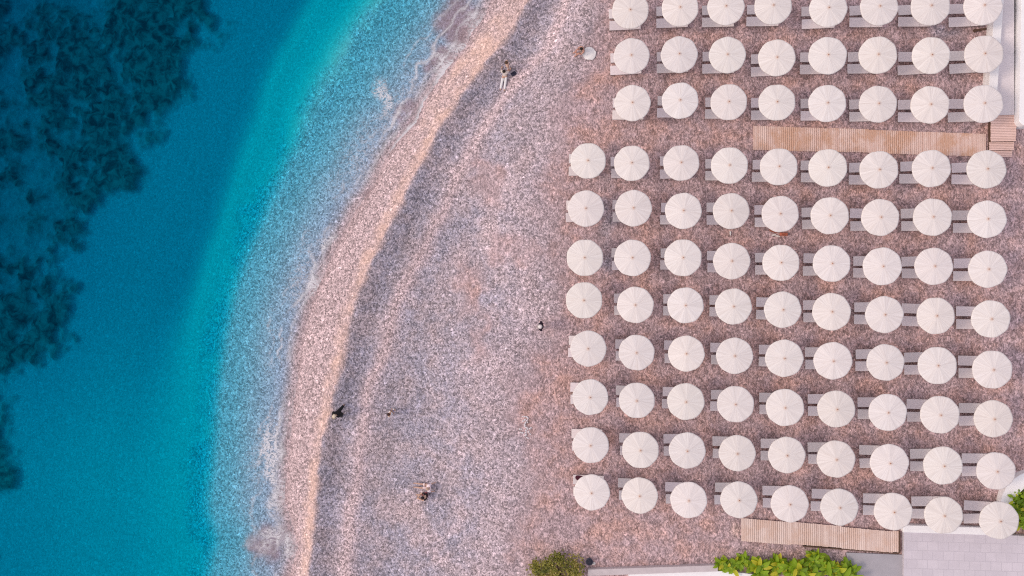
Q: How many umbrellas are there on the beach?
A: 96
